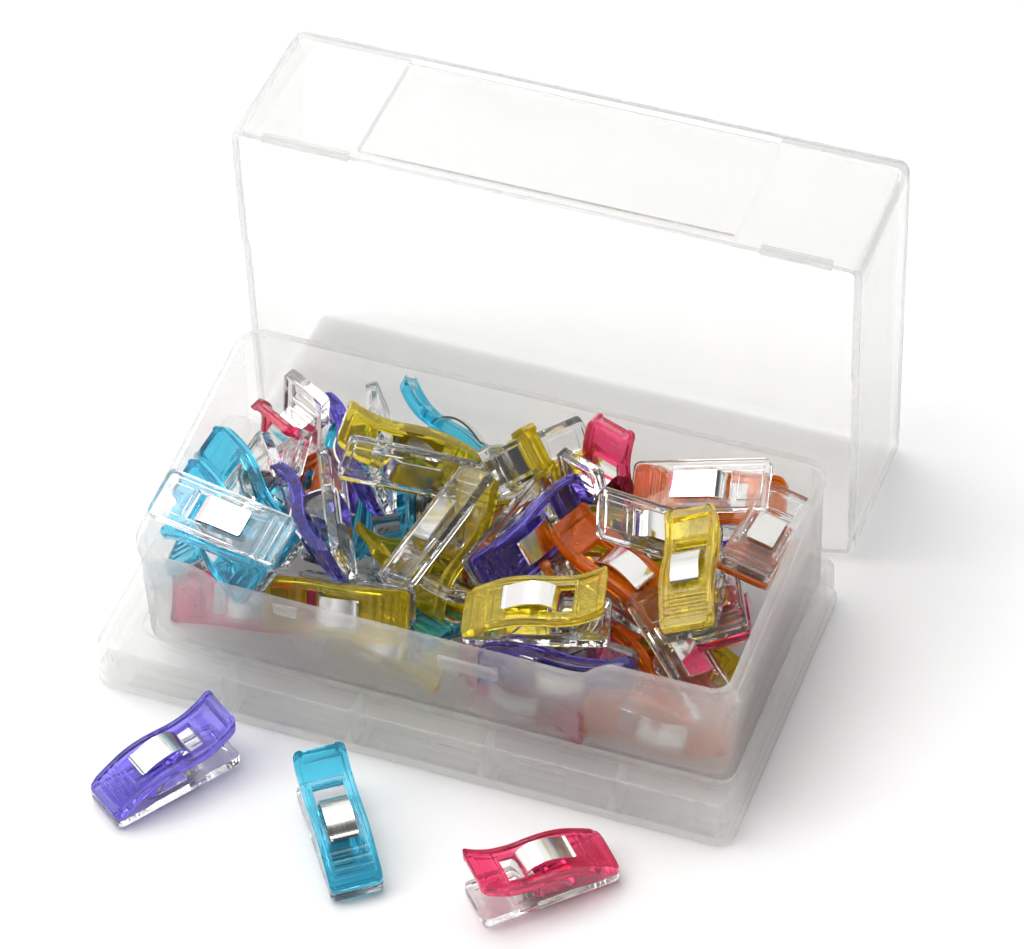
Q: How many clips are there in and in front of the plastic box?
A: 44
